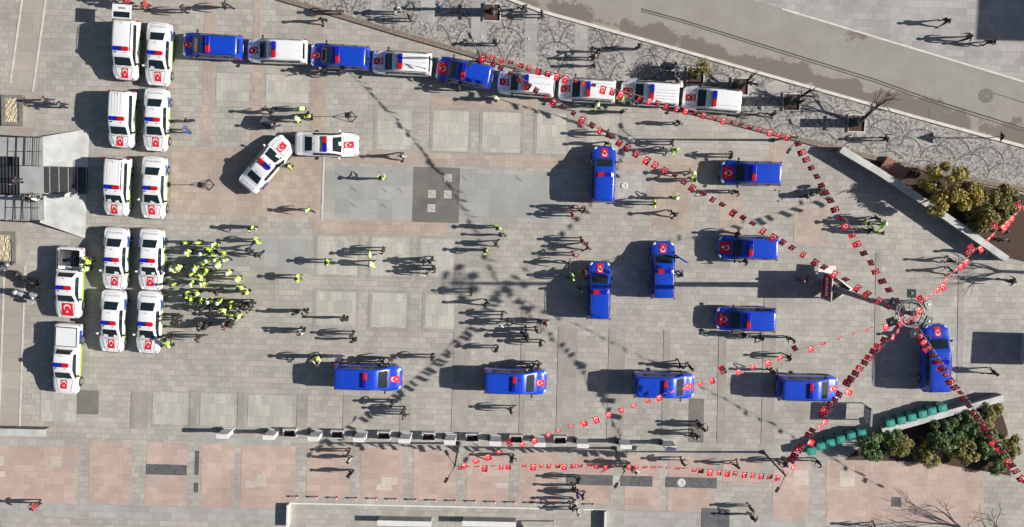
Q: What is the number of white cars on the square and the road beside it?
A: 20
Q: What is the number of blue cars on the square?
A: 14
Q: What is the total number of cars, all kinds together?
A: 34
